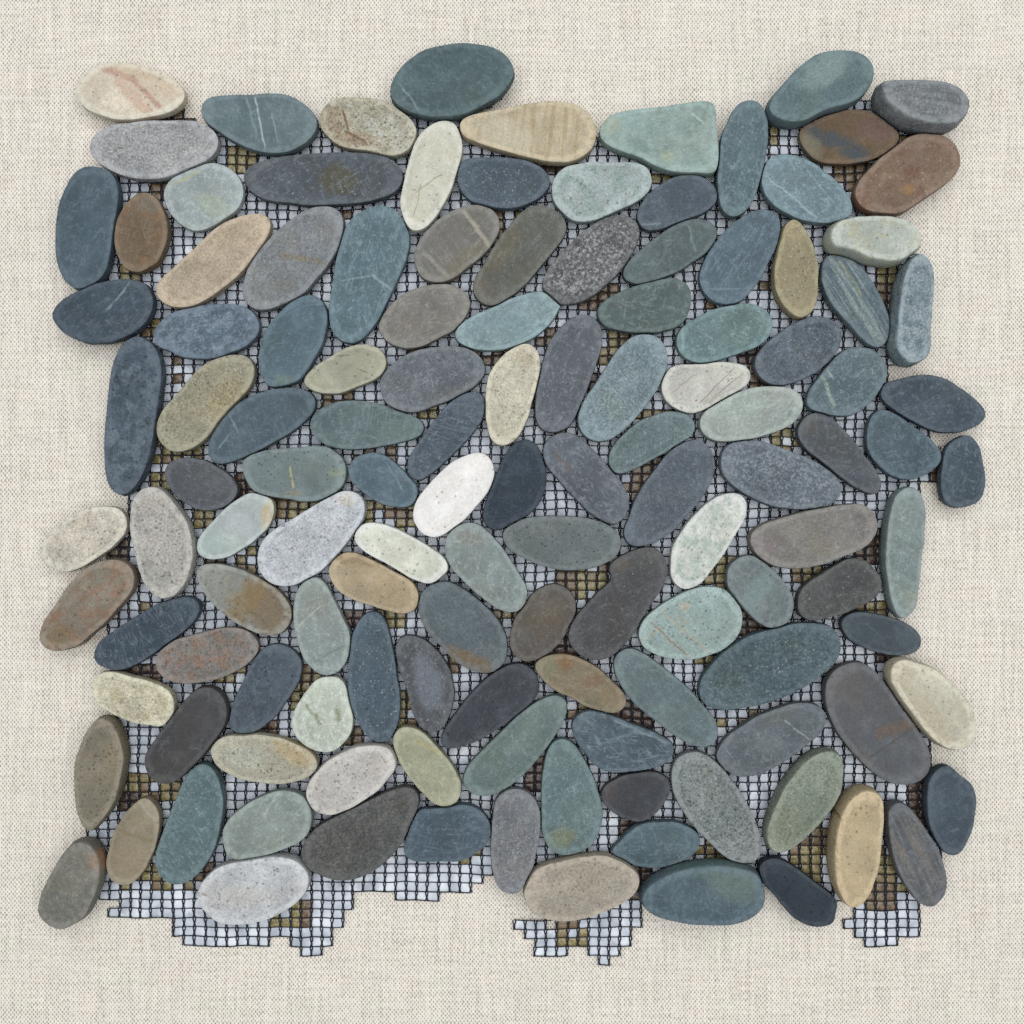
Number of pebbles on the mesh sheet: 128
